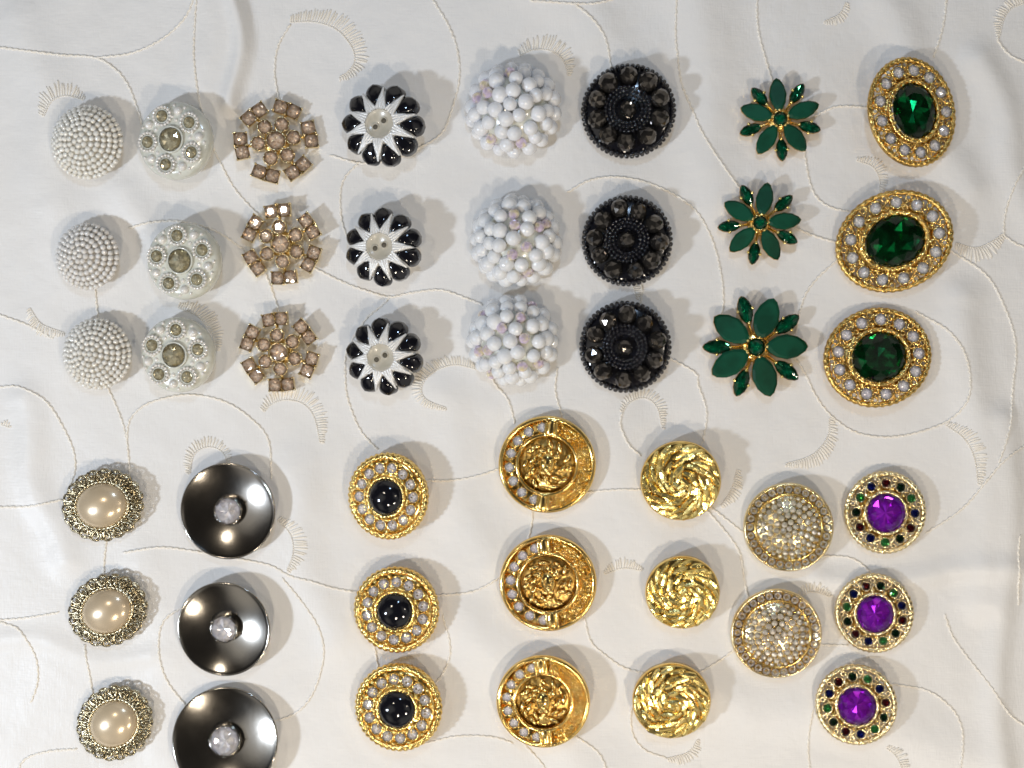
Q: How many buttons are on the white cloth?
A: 44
